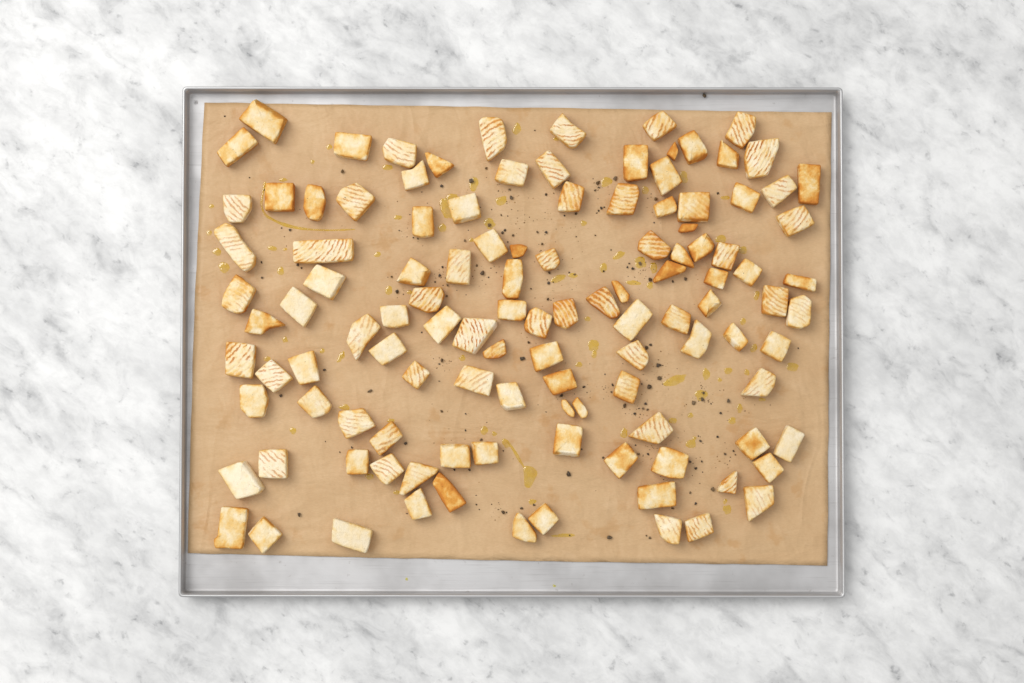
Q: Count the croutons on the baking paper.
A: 116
